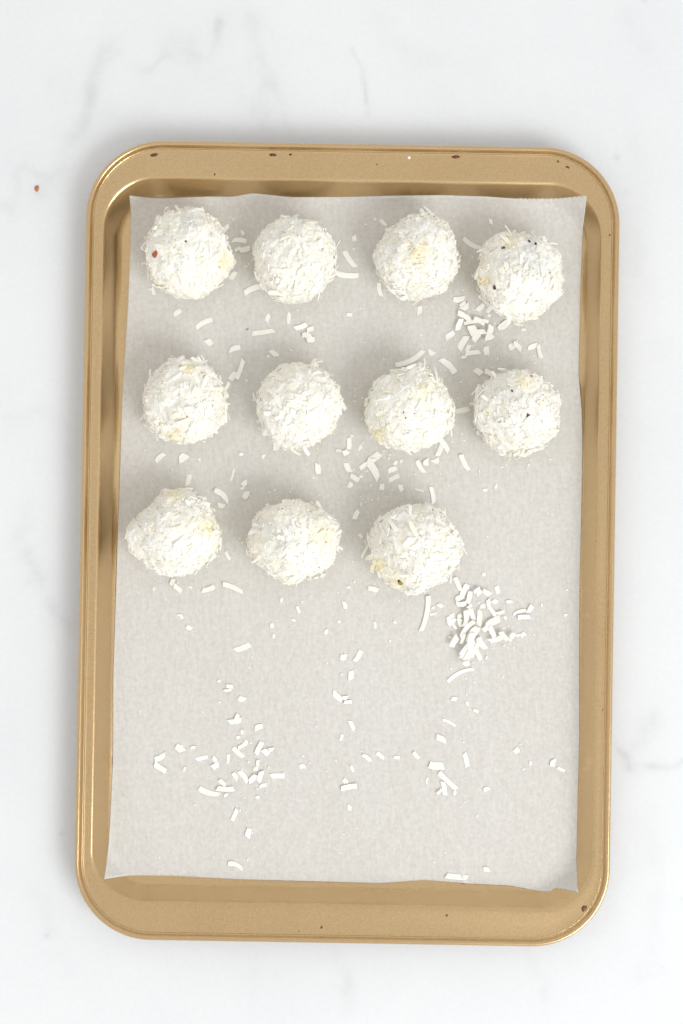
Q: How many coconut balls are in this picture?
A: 11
